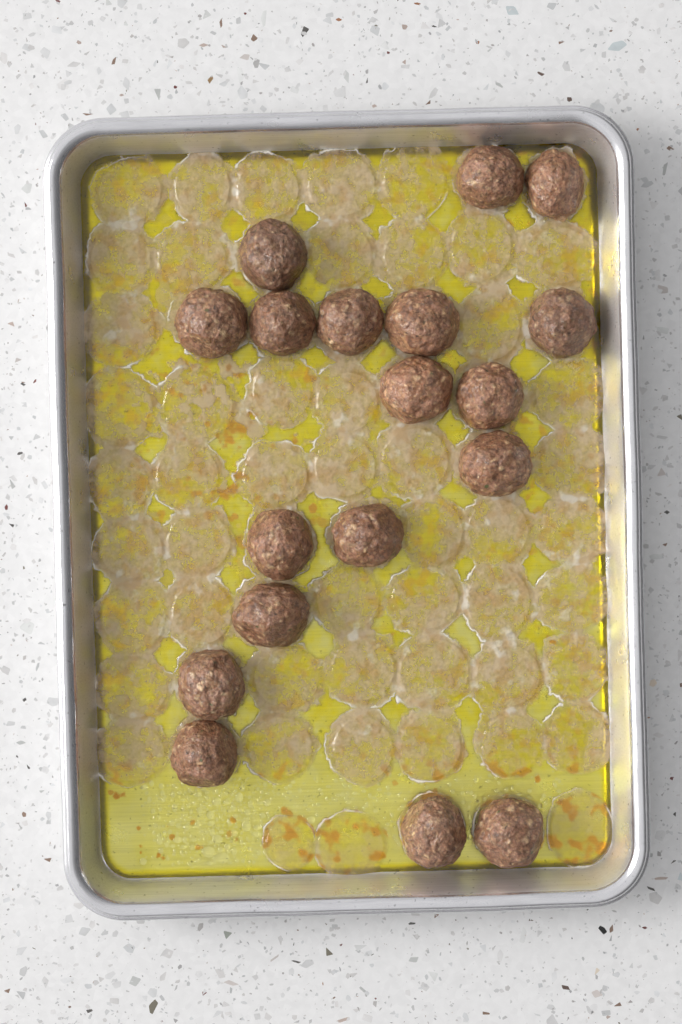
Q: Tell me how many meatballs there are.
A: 18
